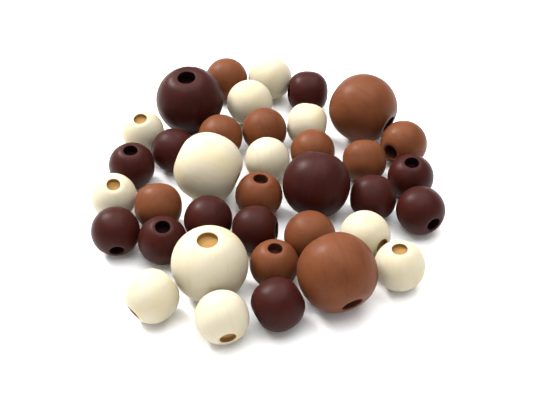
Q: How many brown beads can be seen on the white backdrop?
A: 12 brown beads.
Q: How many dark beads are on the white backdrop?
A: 13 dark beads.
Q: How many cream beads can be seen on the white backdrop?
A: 12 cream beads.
